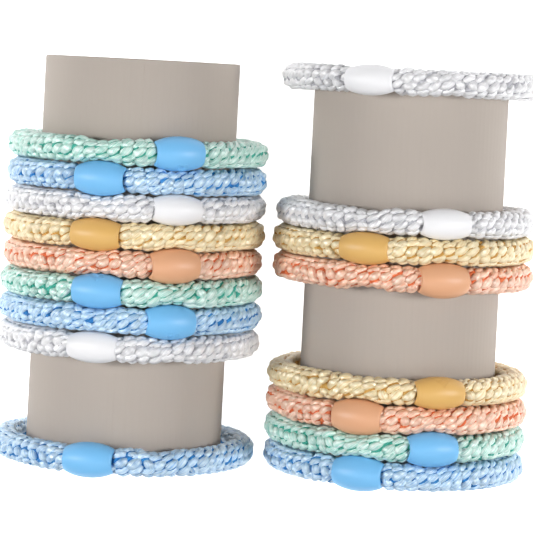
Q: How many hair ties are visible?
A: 17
